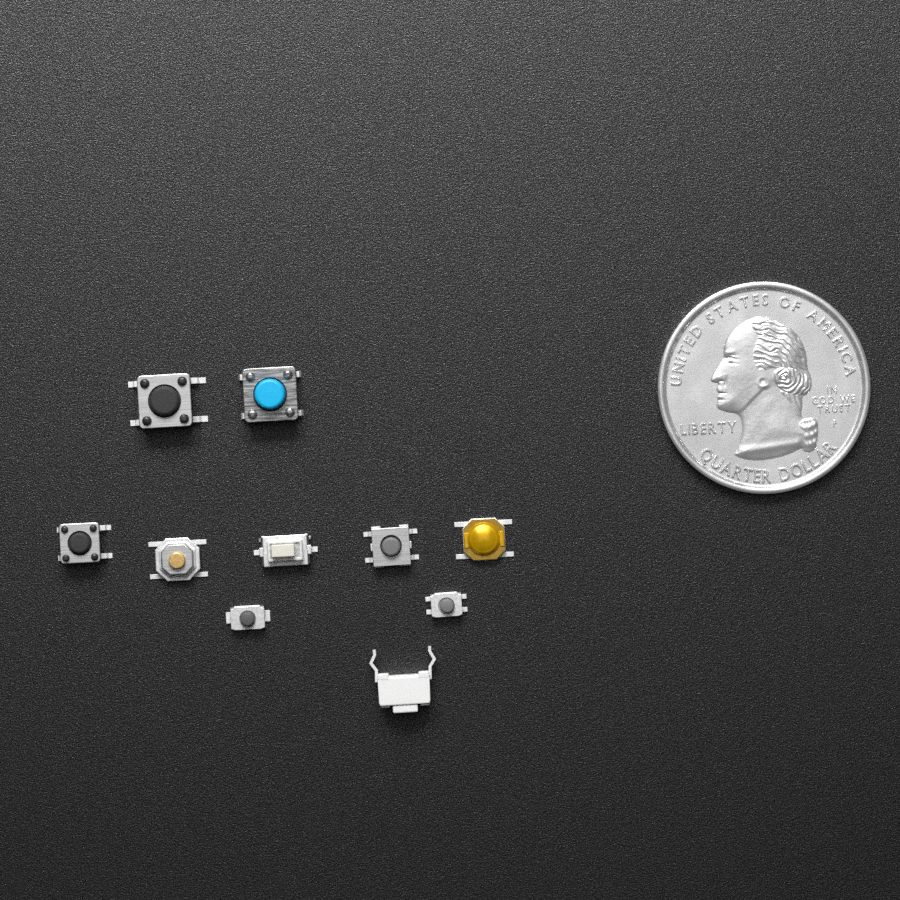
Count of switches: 10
